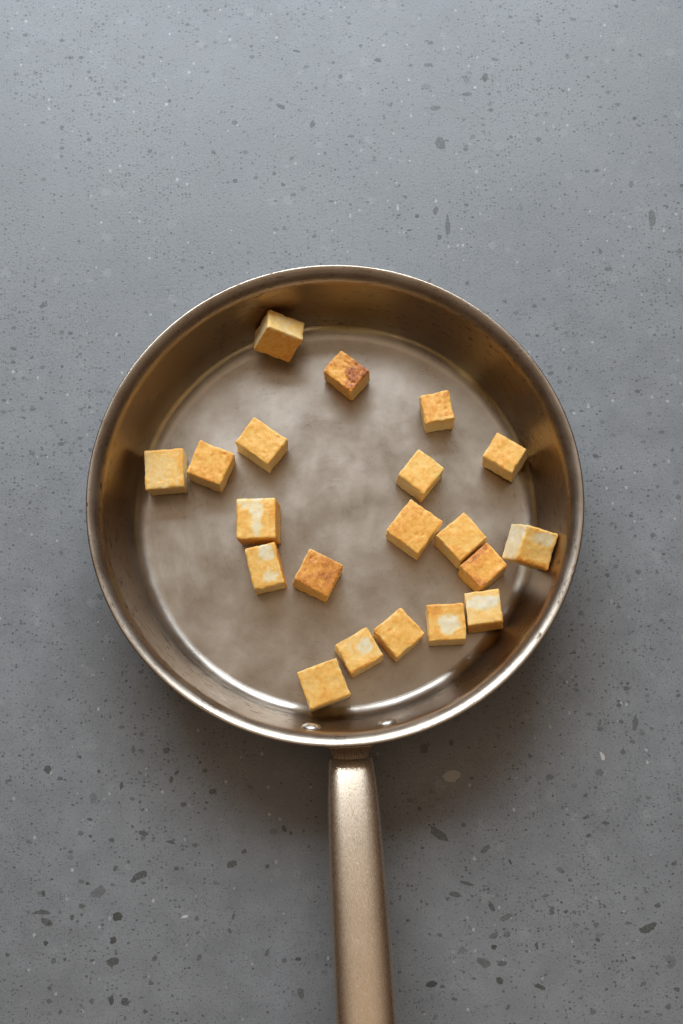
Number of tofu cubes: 20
